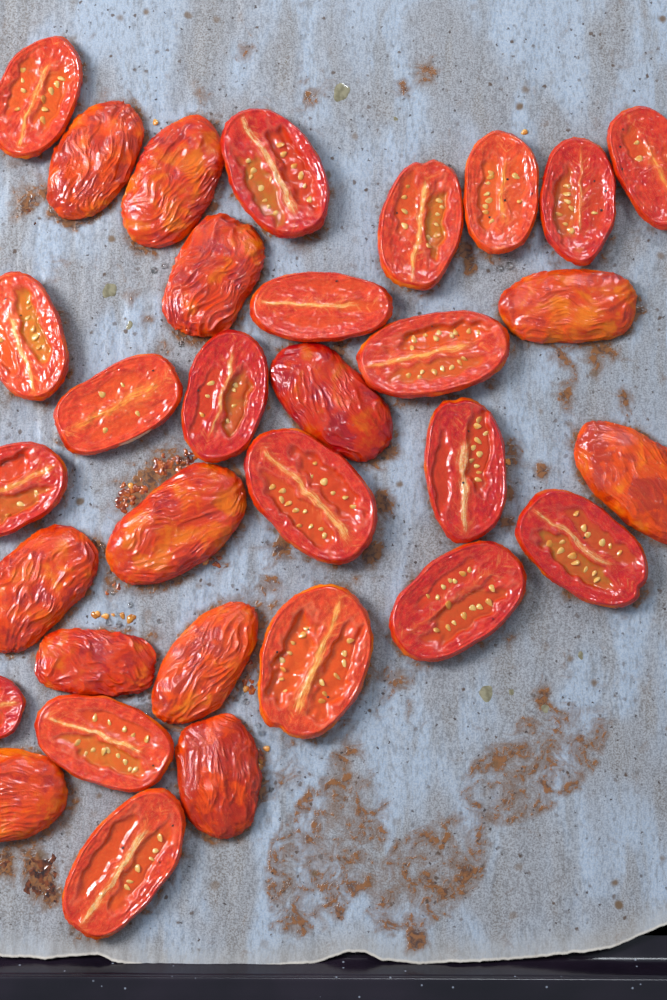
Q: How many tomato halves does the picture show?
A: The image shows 32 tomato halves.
